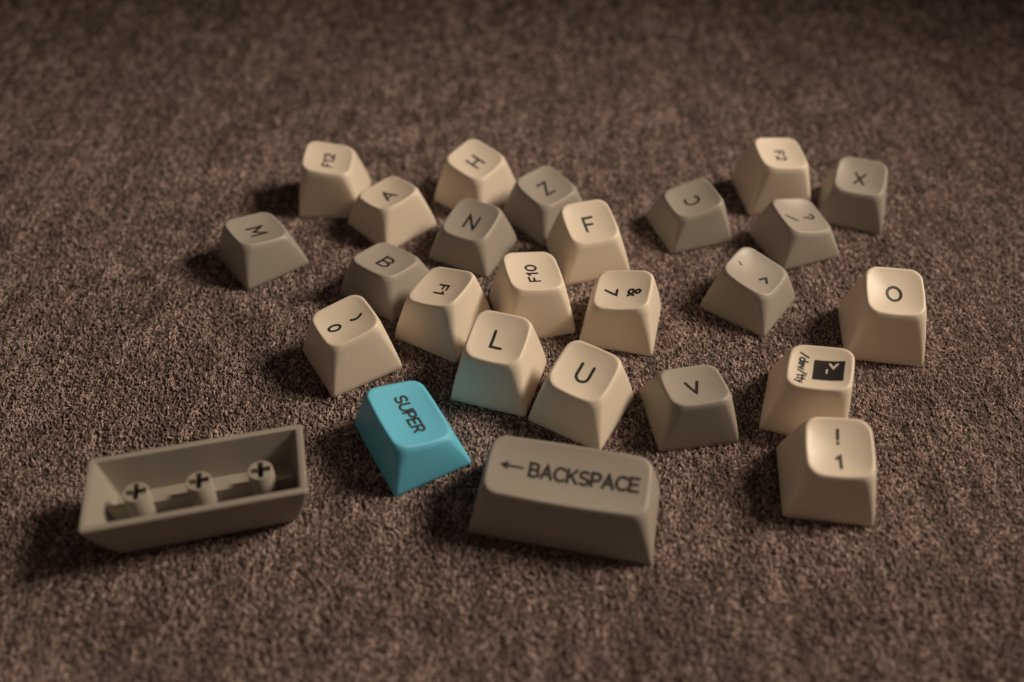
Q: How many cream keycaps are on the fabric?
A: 14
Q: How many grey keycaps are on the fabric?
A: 11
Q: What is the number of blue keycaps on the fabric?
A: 1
